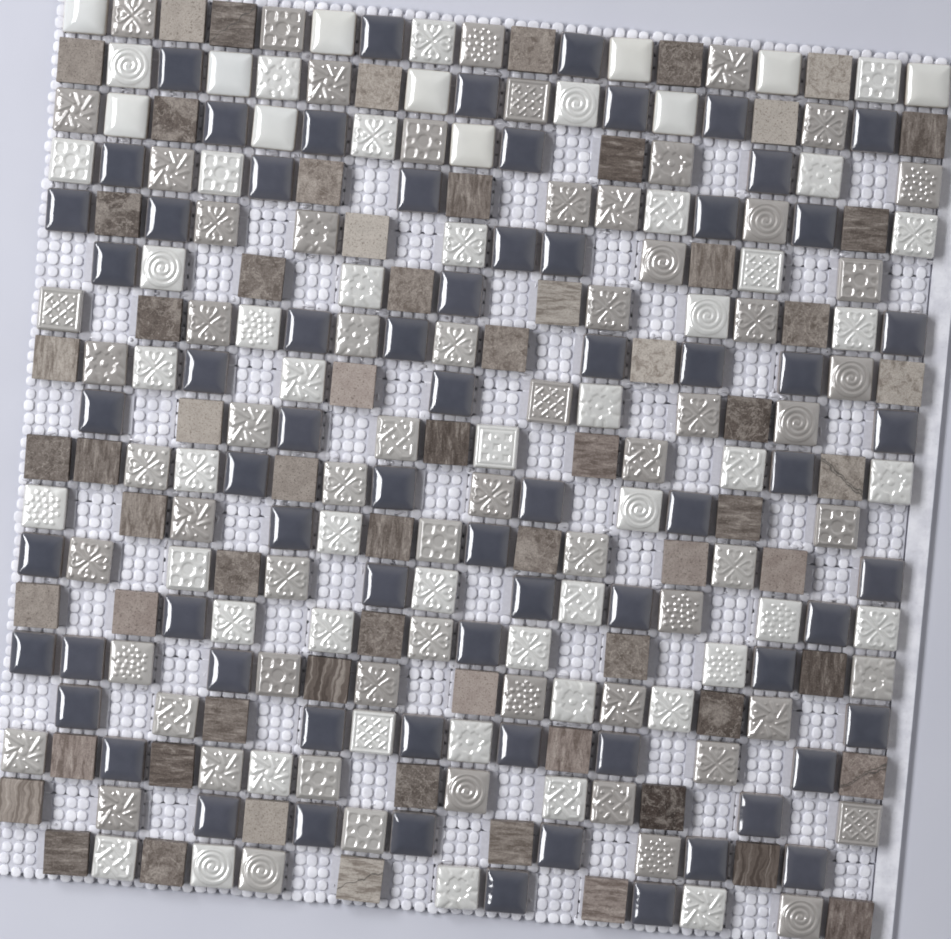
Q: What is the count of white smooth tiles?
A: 11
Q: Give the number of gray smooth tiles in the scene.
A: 69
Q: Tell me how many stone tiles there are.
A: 66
